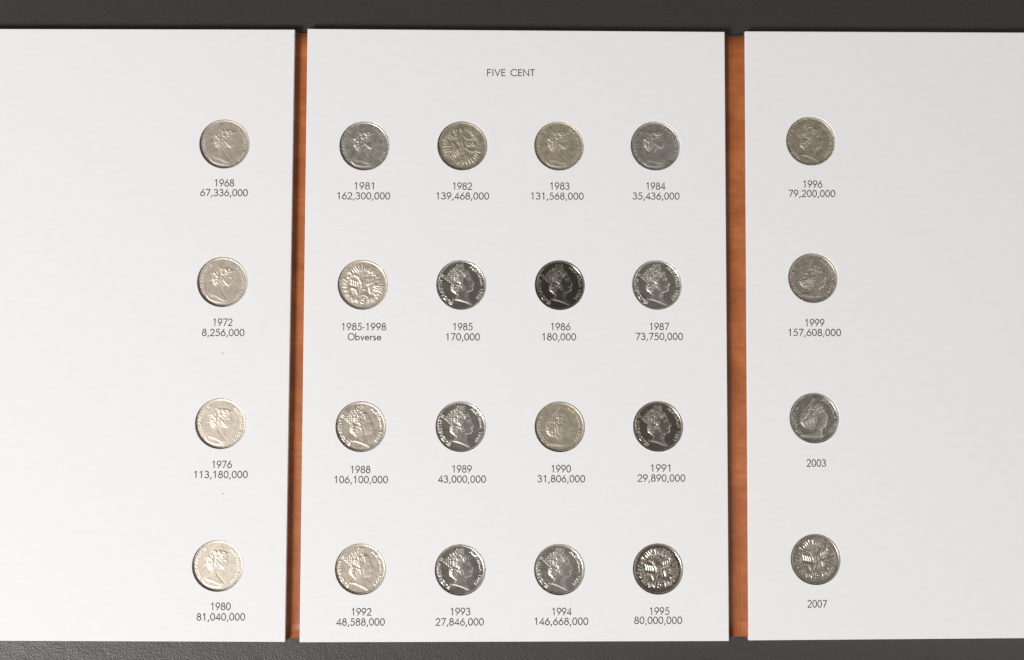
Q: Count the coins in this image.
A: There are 24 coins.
